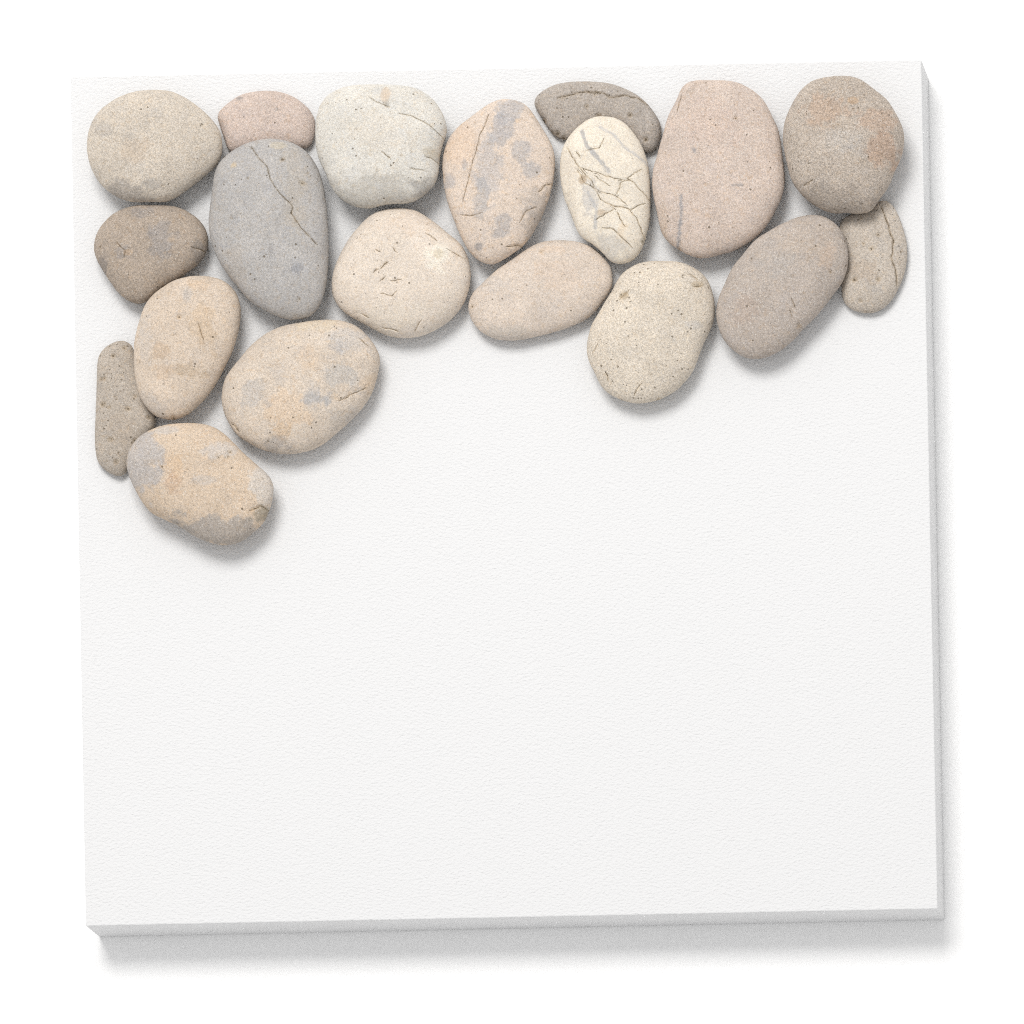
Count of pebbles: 19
